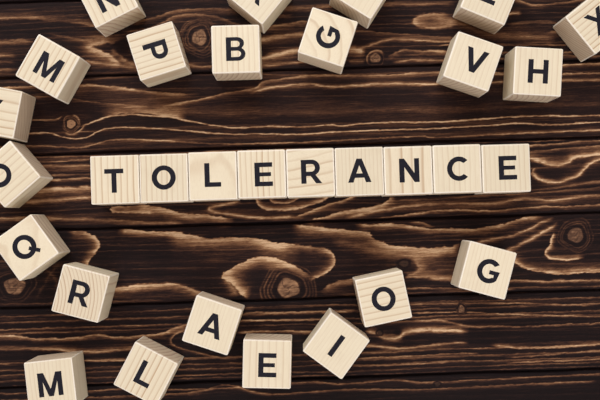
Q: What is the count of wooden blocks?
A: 31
